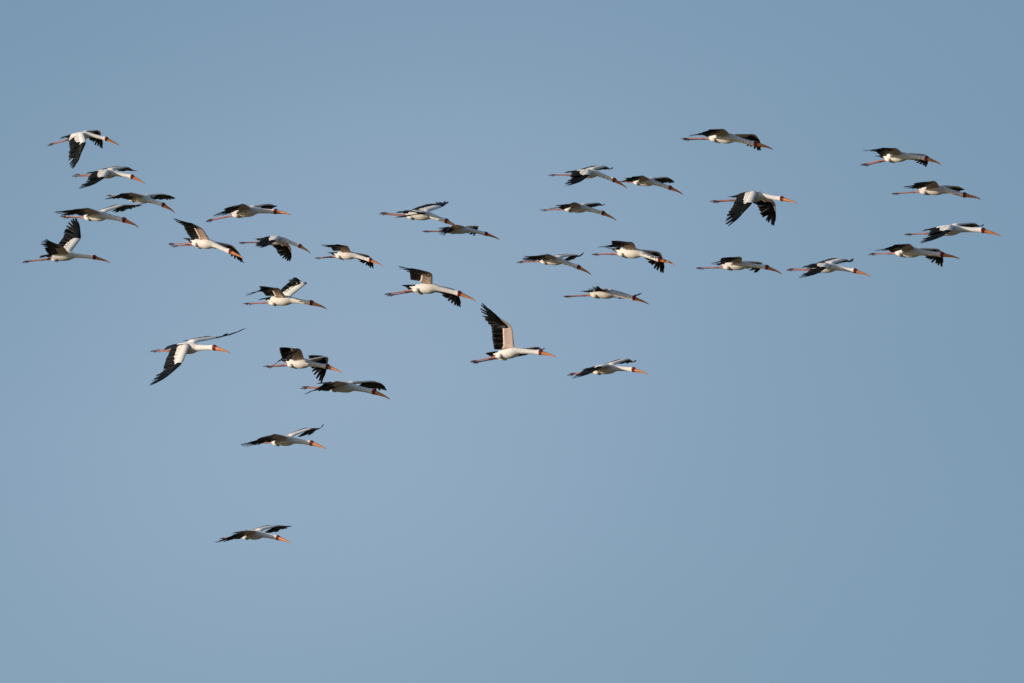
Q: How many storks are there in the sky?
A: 34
